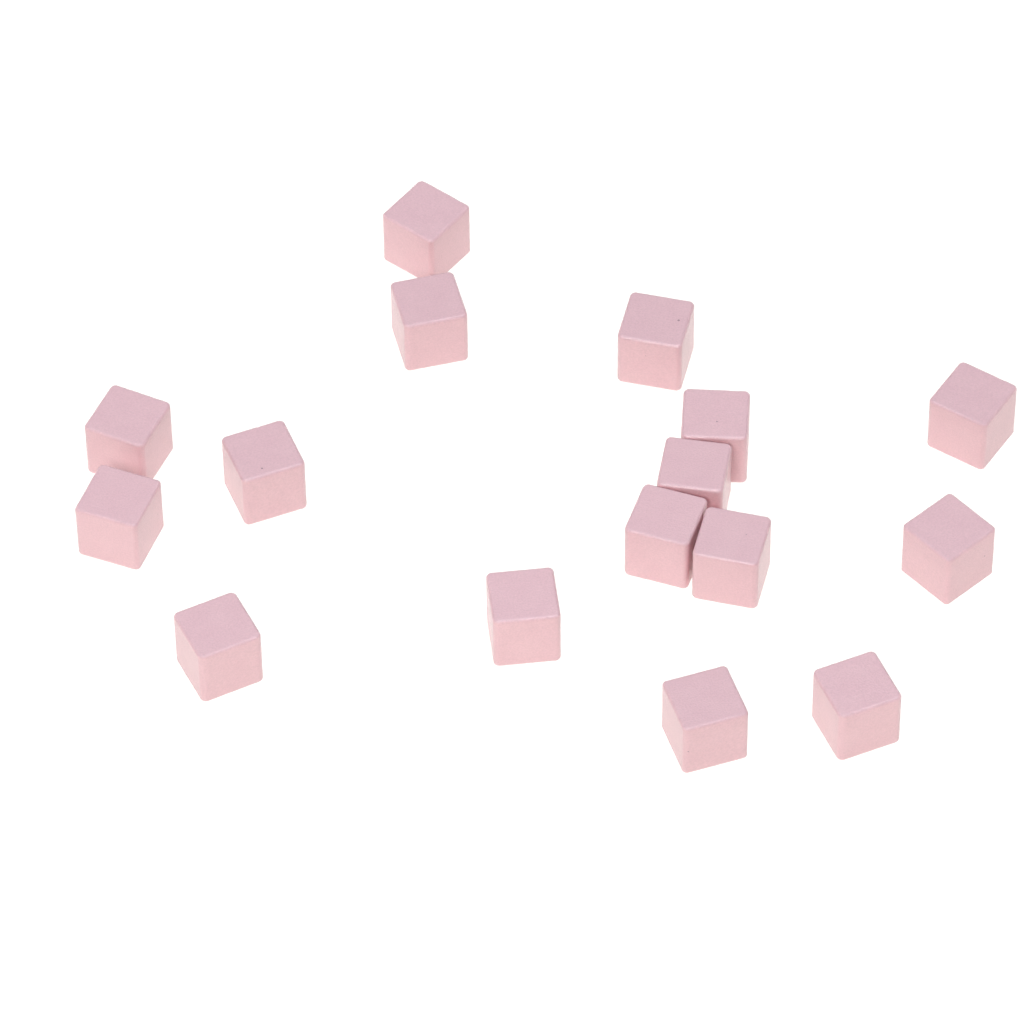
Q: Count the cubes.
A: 16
